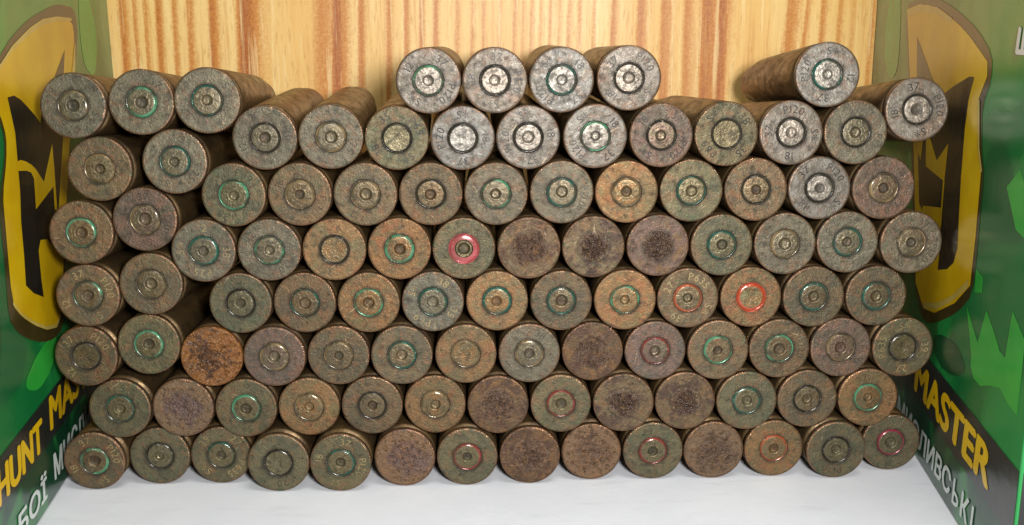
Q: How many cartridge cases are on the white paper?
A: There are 100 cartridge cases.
